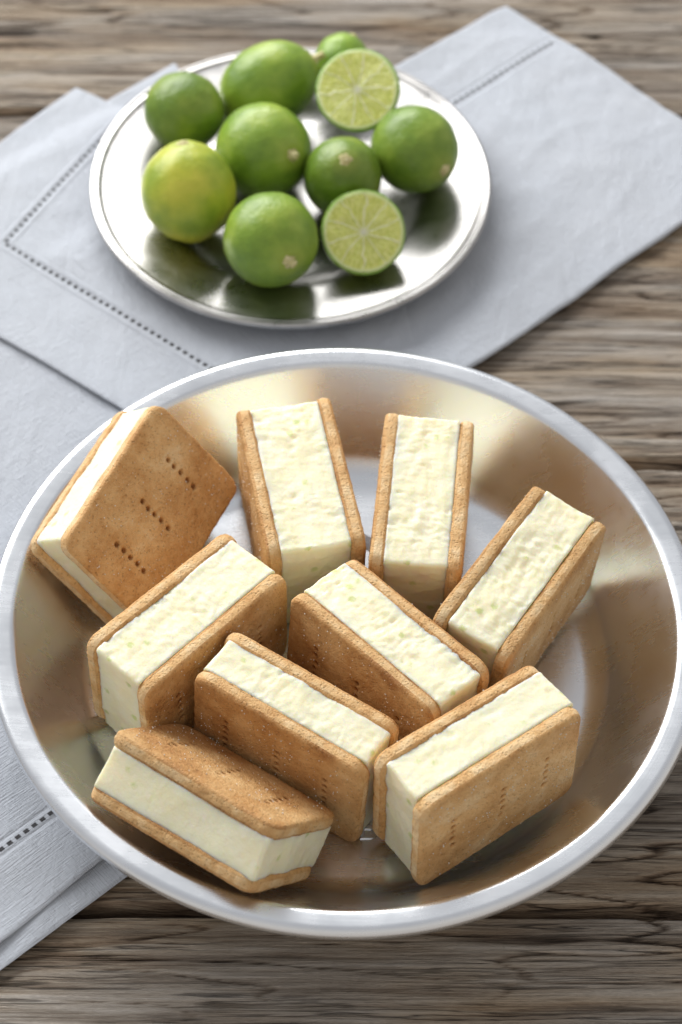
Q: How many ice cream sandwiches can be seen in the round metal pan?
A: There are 9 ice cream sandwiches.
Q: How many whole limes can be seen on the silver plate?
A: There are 8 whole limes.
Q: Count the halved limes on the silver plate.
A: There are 2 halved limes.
